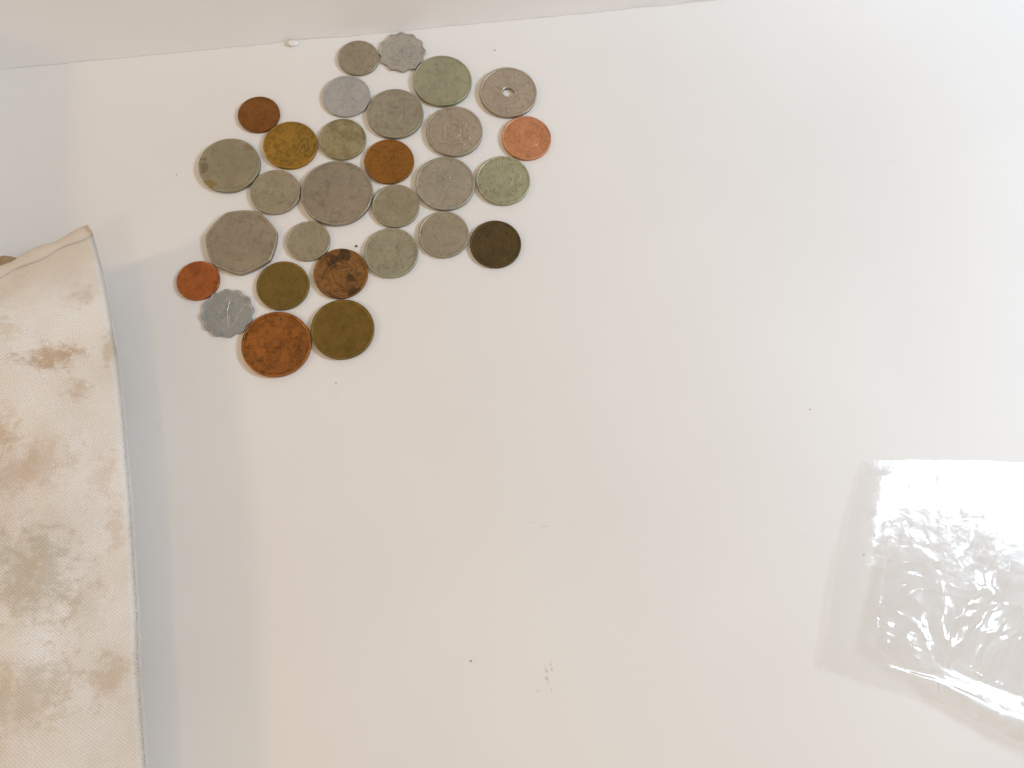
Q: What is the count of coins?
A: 29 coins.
